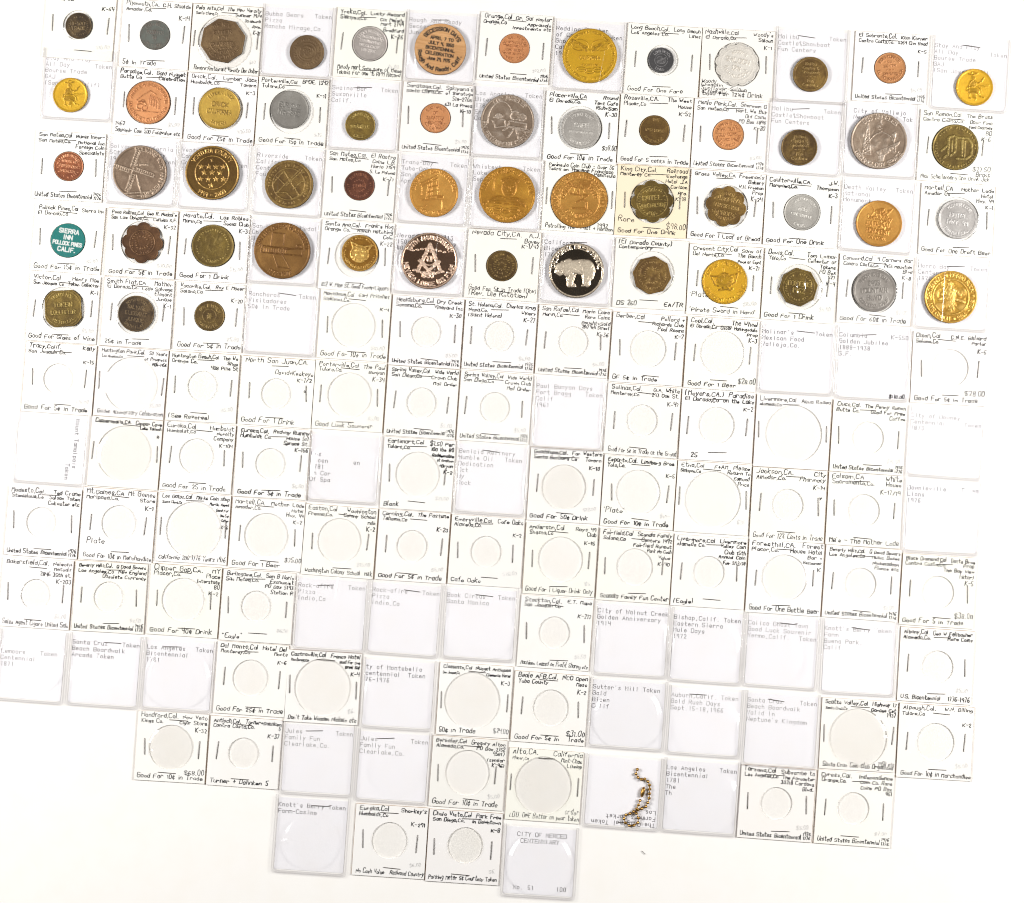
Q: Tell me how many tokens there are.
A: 55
